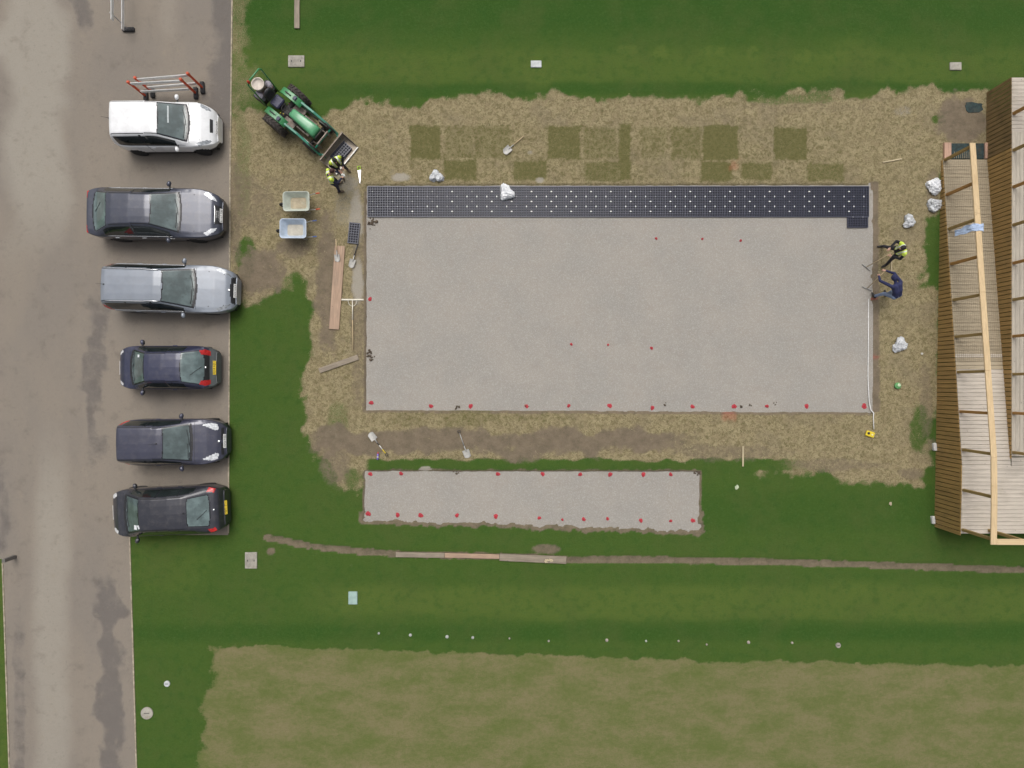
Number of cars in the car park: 6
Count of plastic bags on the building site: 6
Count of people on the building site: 4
